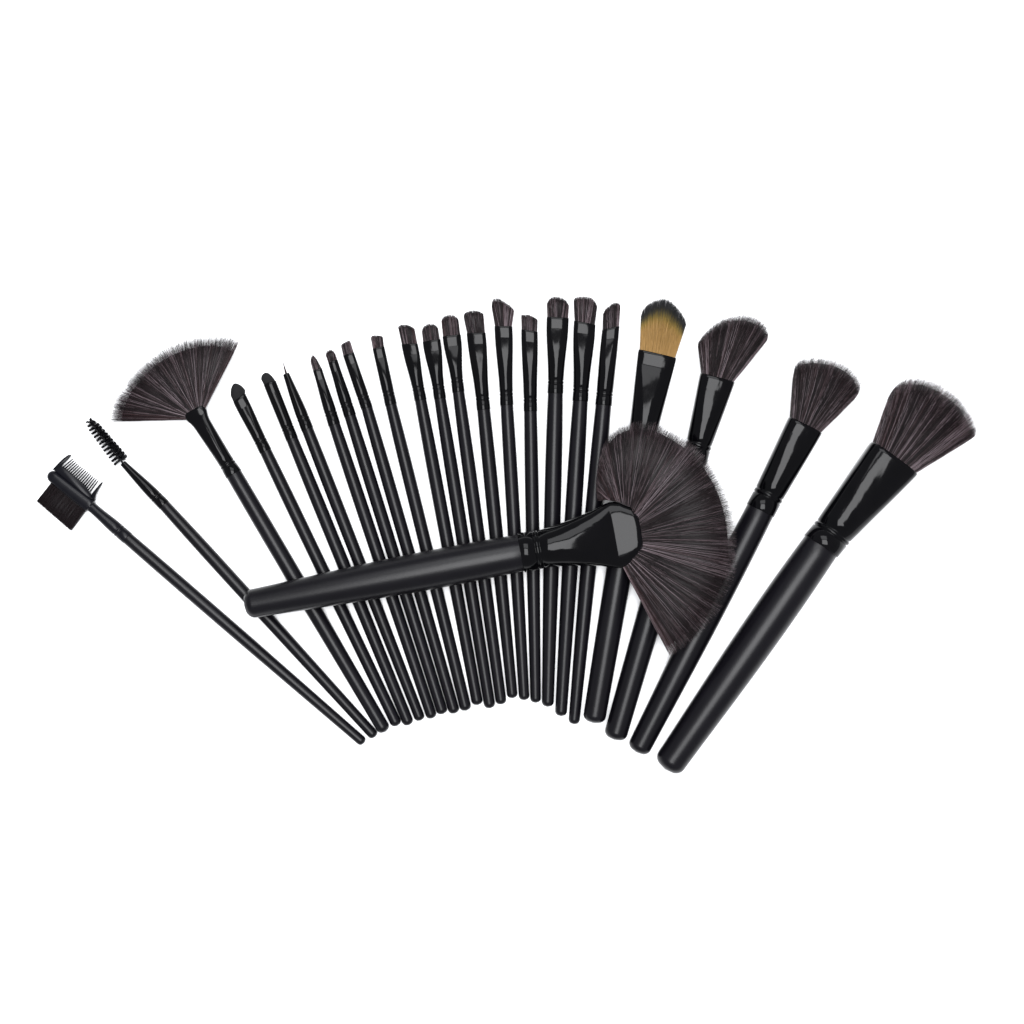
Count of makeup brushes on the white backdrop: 24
